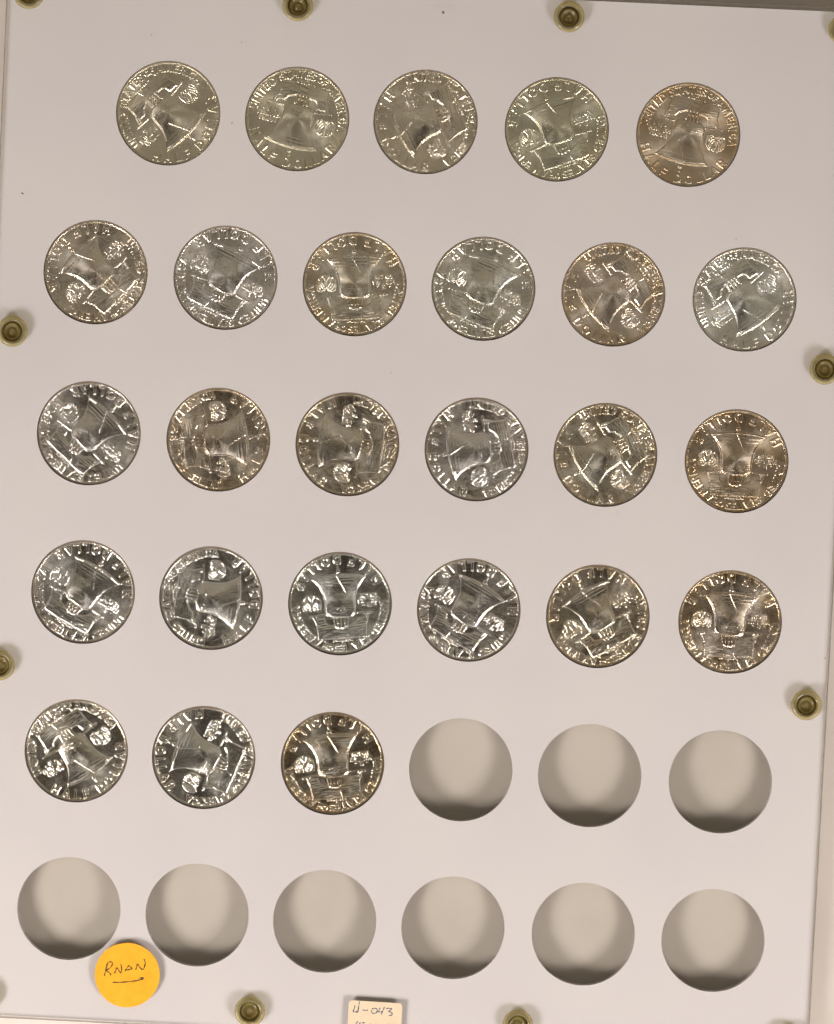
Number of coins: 26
